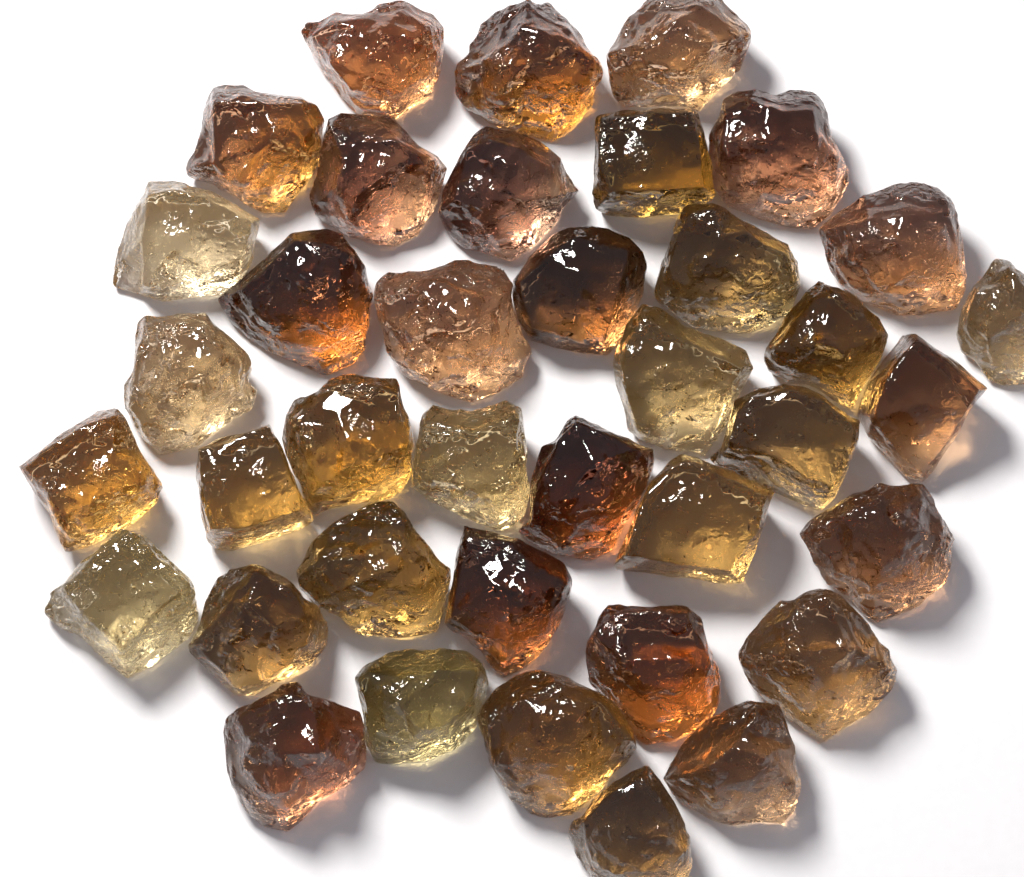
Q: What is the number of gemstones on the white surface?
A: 38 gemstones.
